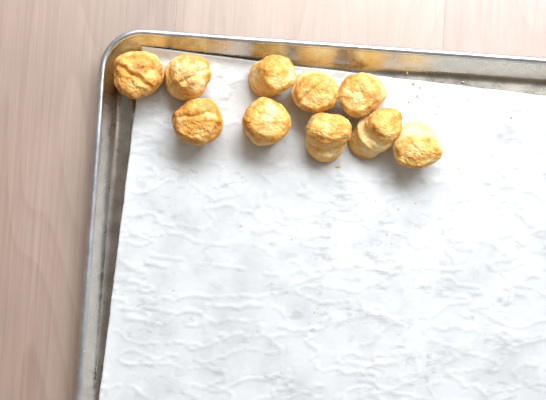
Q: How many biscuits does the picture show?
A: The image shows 10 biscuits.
